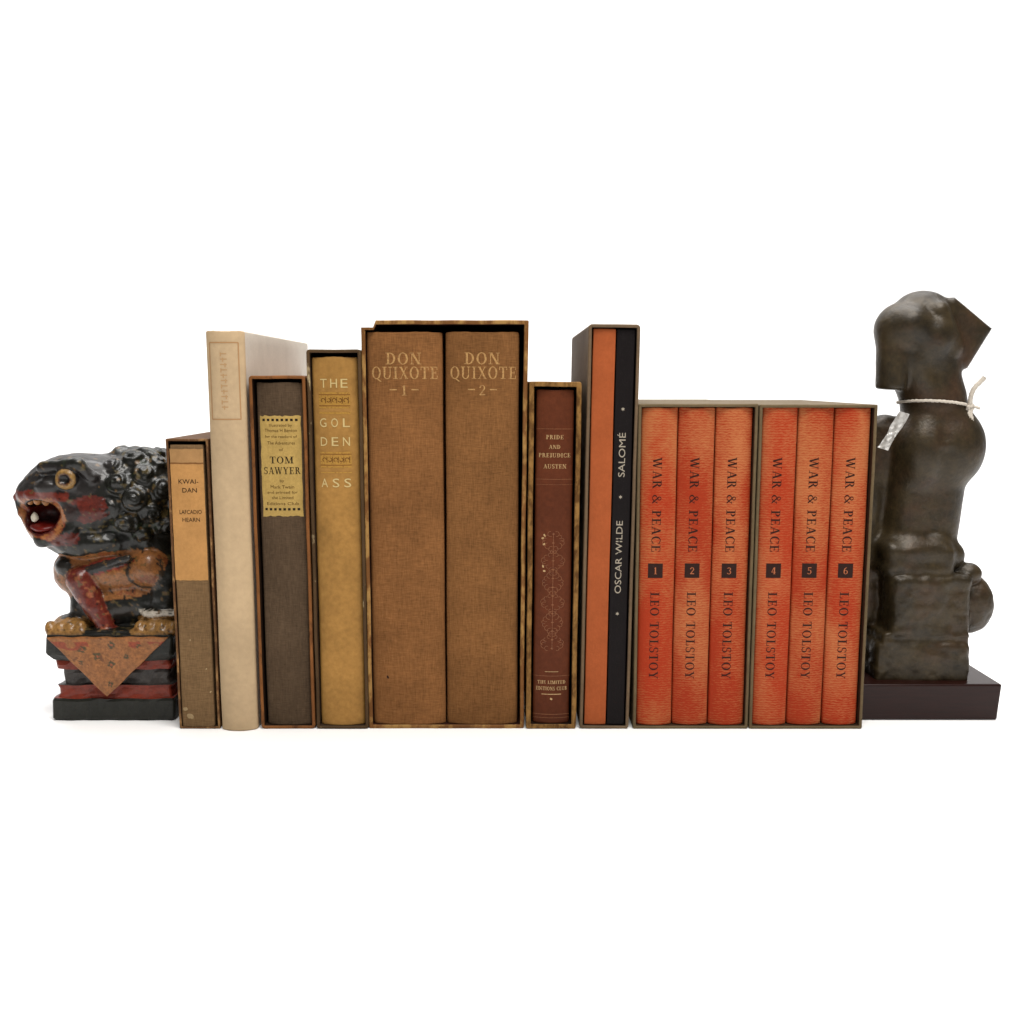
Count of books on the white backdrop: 15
